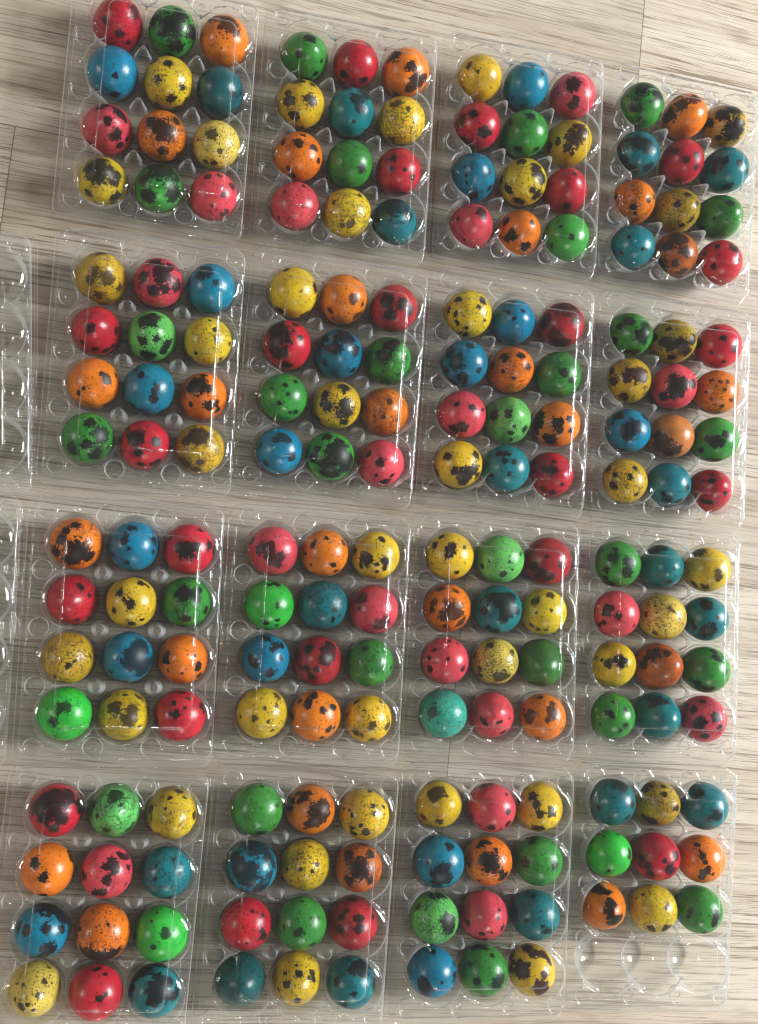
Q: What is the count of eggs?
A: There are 189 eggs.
